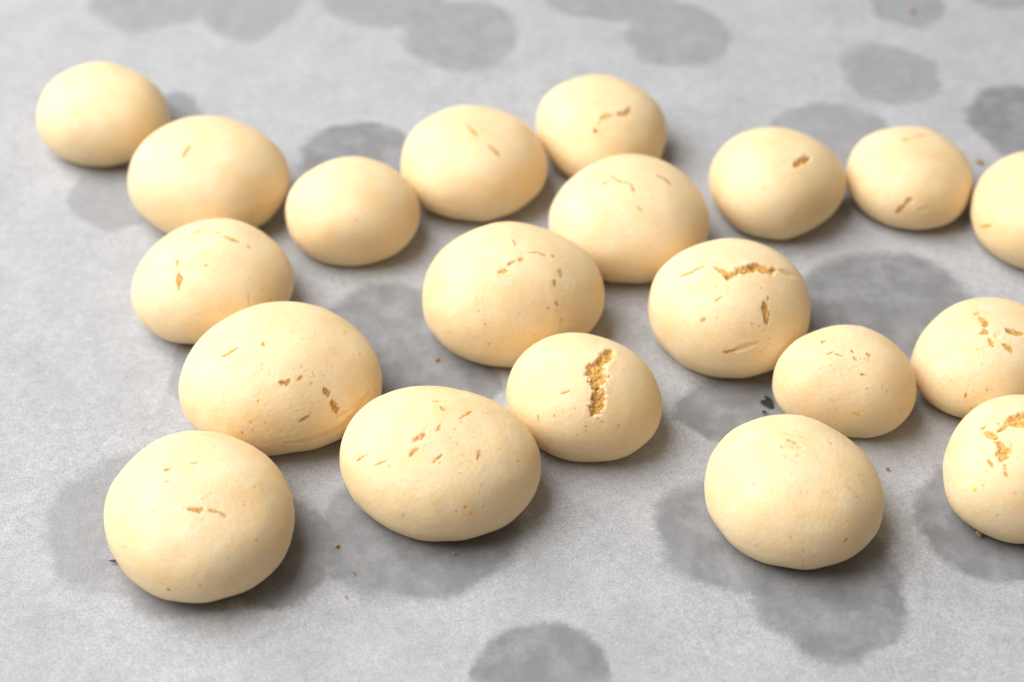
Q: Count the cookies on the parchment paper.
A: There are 20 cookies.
